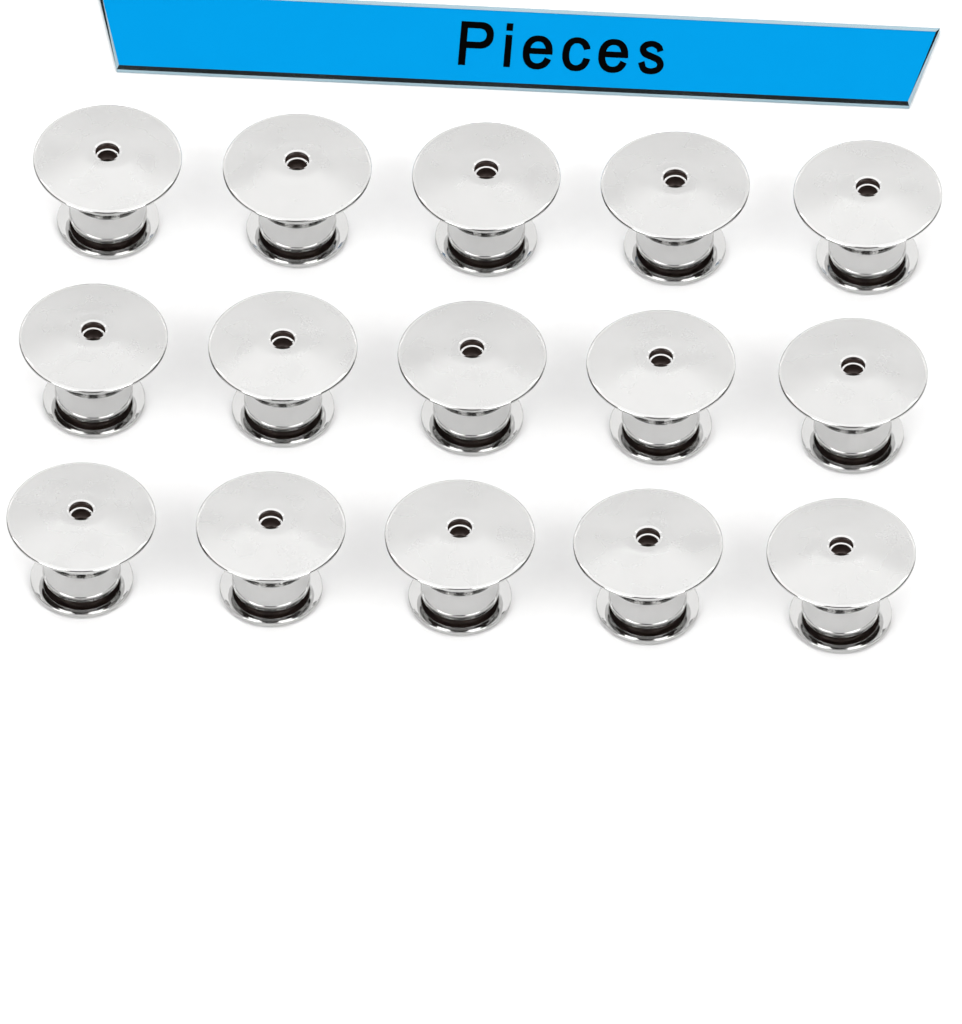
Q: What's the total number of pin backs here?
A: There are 15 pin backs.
